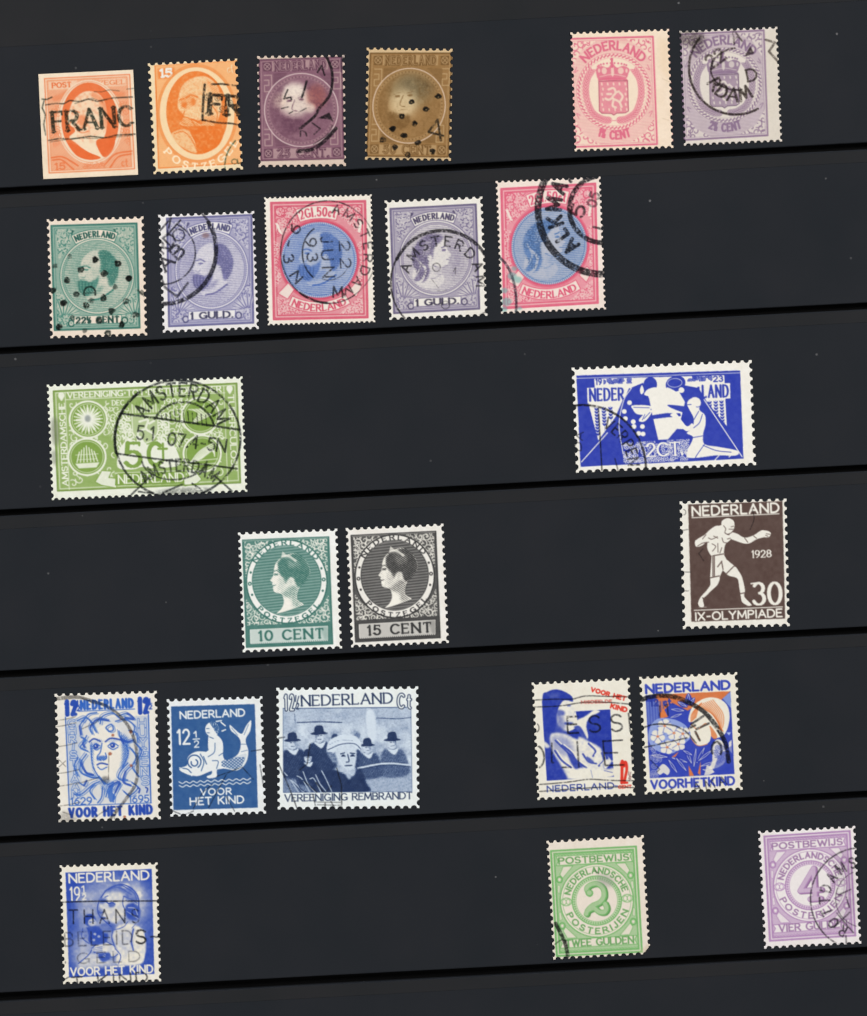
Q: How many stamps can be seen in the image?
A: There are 24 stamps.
